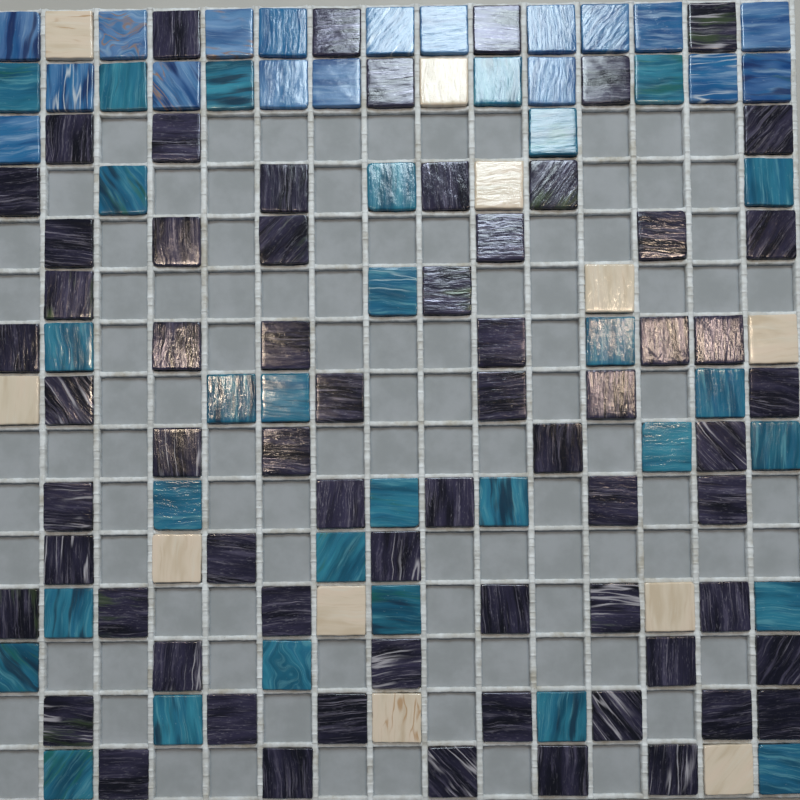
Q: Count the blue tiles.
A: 18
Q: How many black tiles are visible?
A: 66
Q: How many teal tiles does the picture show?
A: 30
